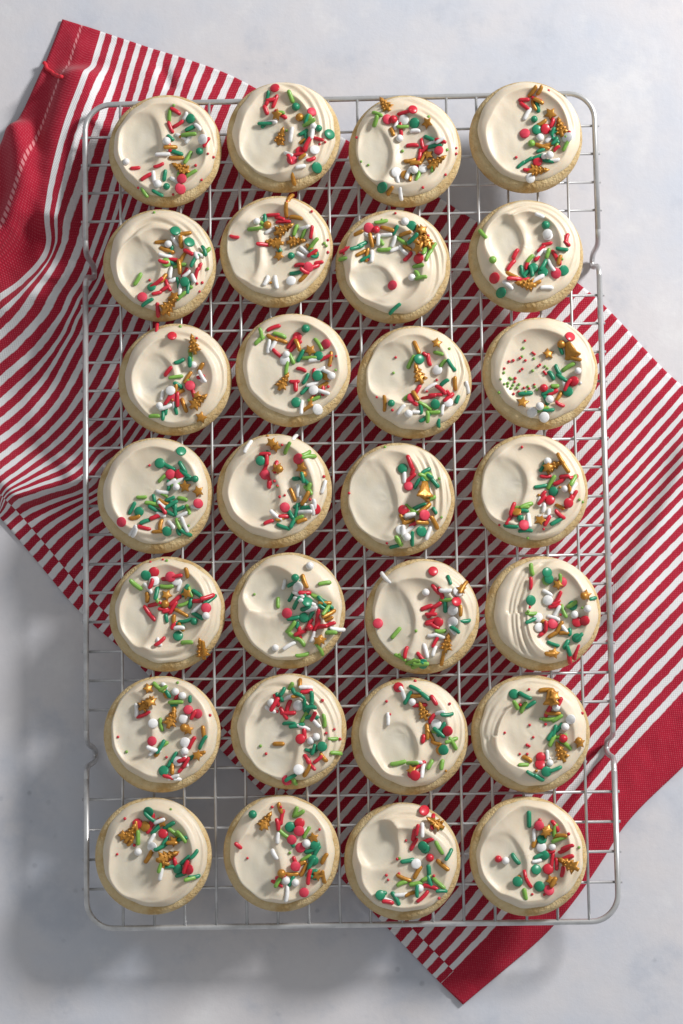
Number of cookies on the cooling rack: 28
